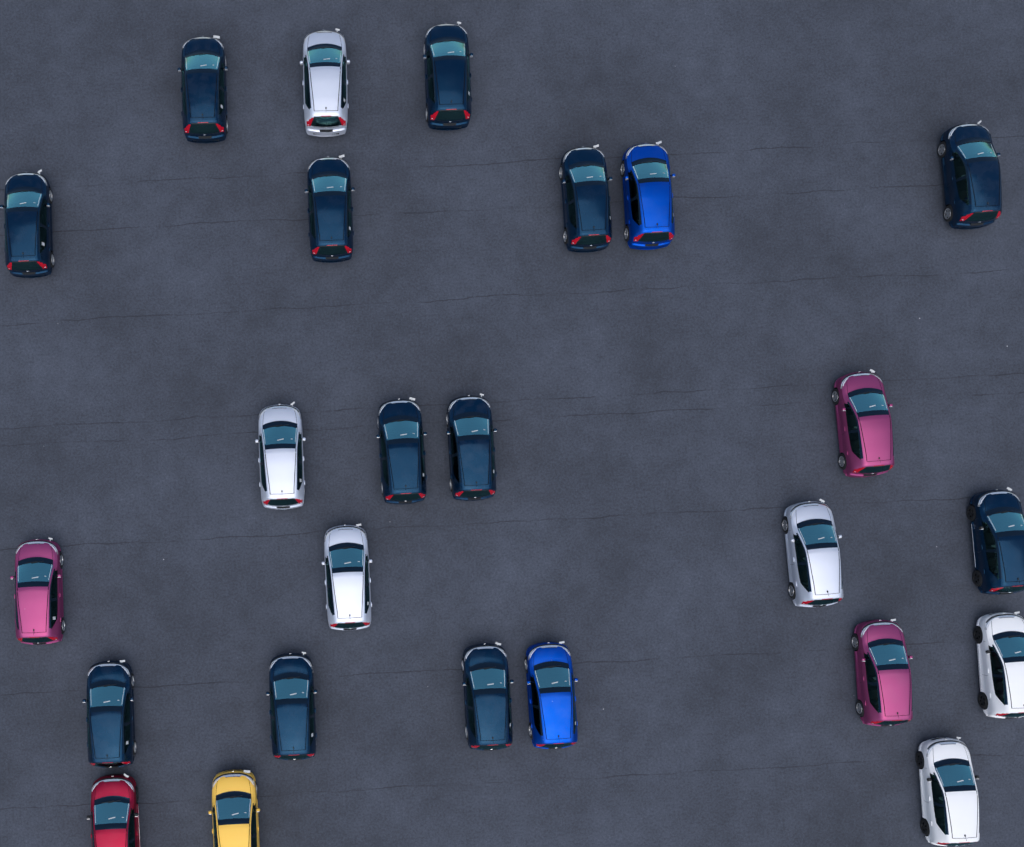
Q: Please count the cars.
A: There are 25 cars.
